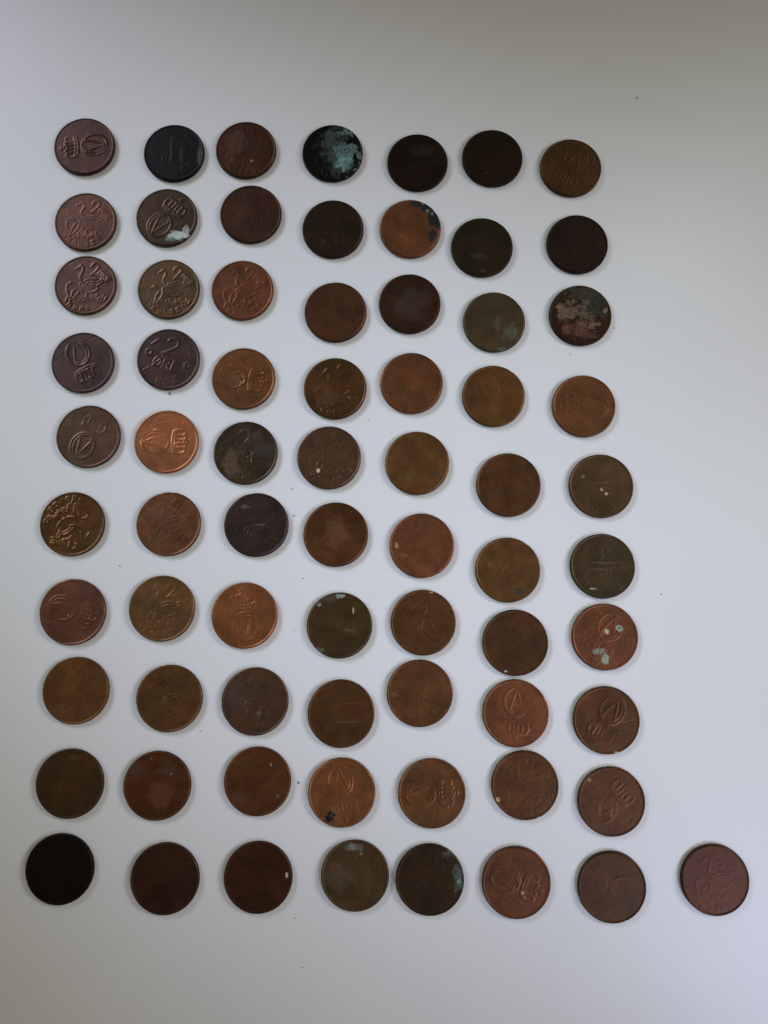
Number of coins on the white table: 71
